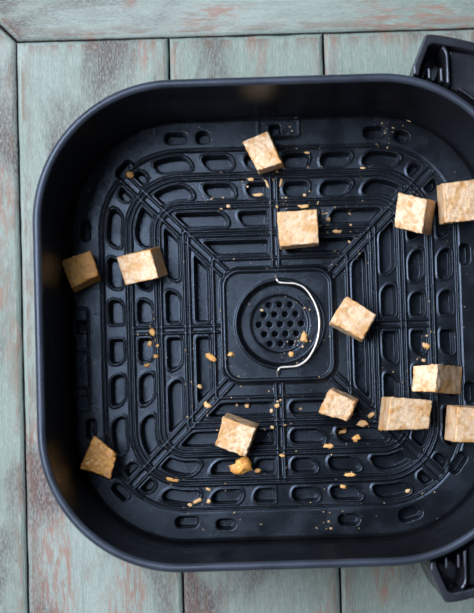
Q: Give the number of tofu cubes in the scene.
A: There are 13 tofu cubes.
